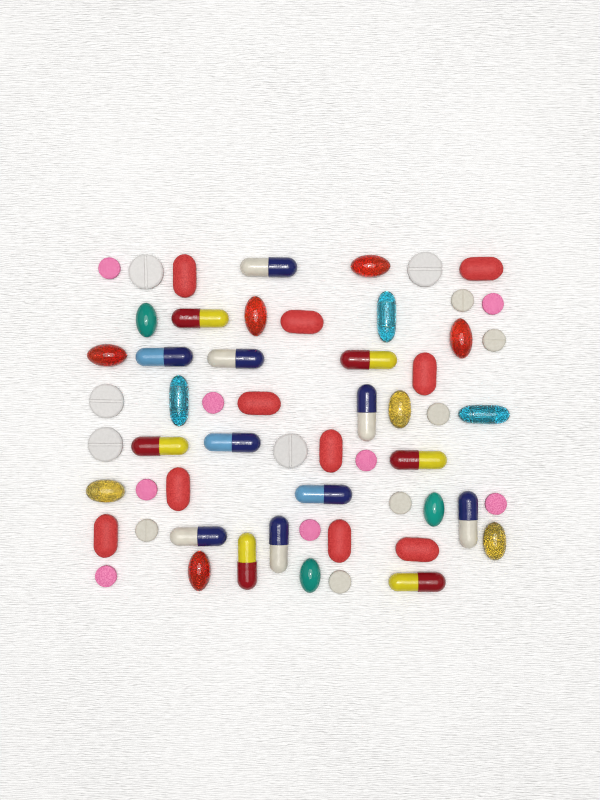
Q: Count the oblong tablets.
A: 10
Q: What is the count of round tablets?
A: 19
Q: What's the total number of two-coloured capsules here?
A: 15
